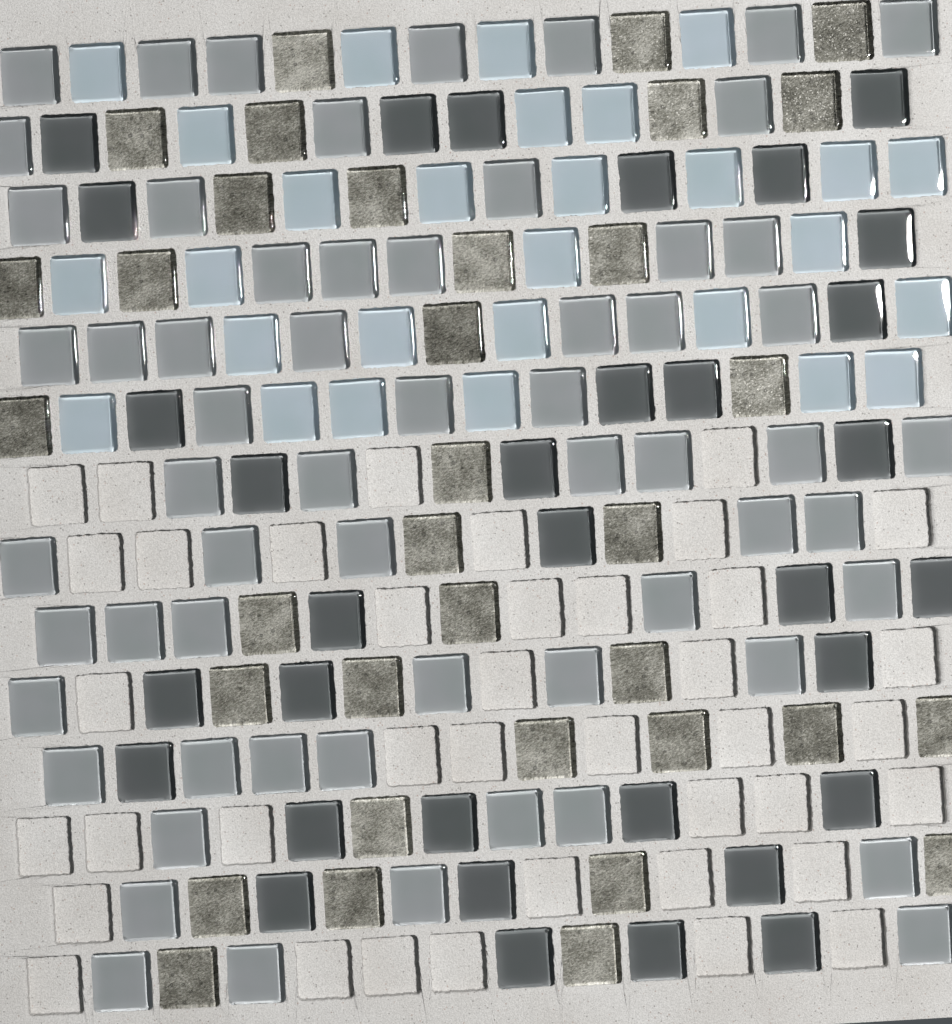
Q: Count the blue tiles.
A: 28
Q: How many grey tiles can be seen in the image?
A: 61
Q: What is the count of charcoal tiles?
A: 33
